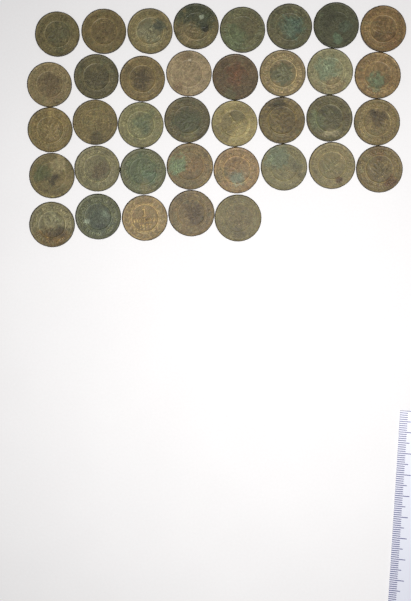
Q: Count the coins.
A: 37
